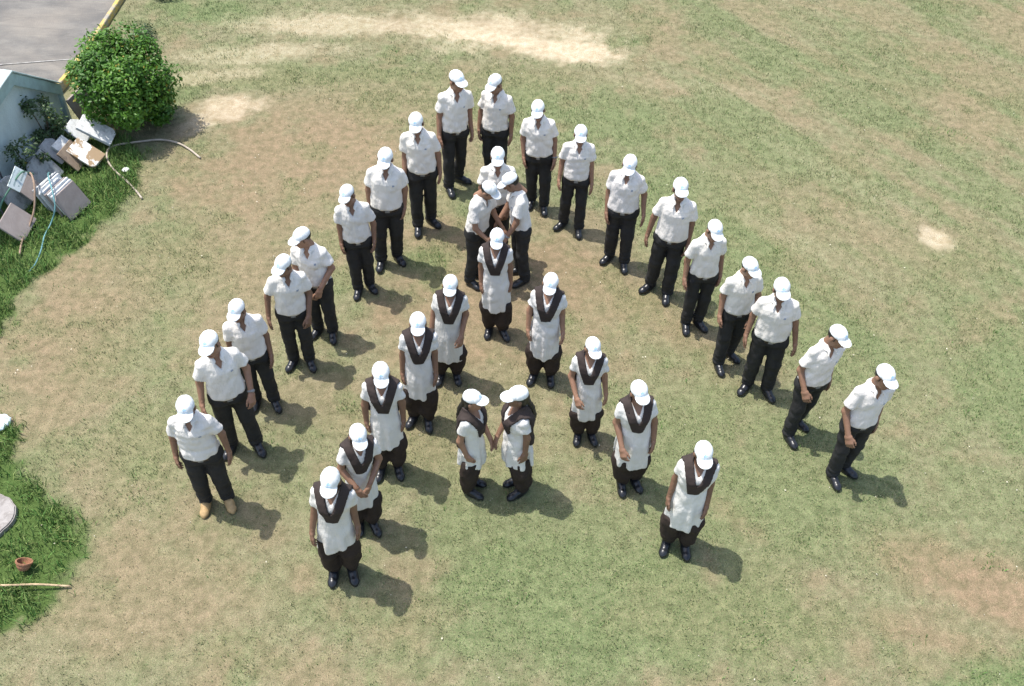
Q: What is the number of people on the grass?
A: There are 34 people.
